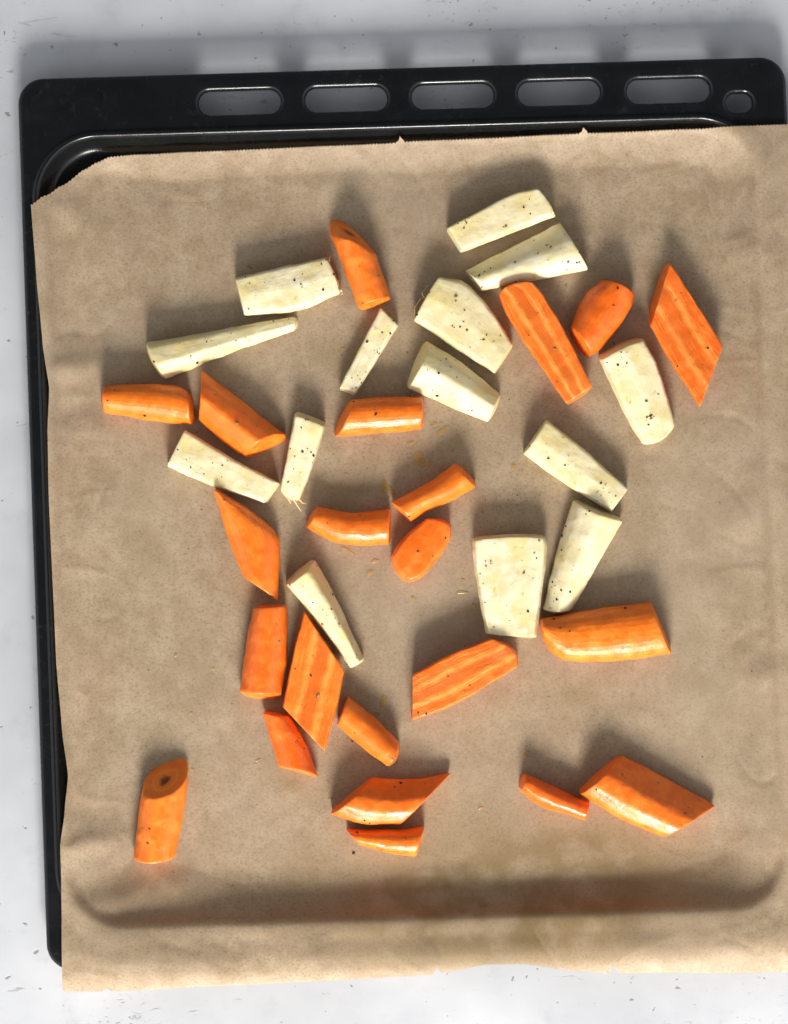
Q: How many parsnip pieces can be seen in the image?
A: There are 14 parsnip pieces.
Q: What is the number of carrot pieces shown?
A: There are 22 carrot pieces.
